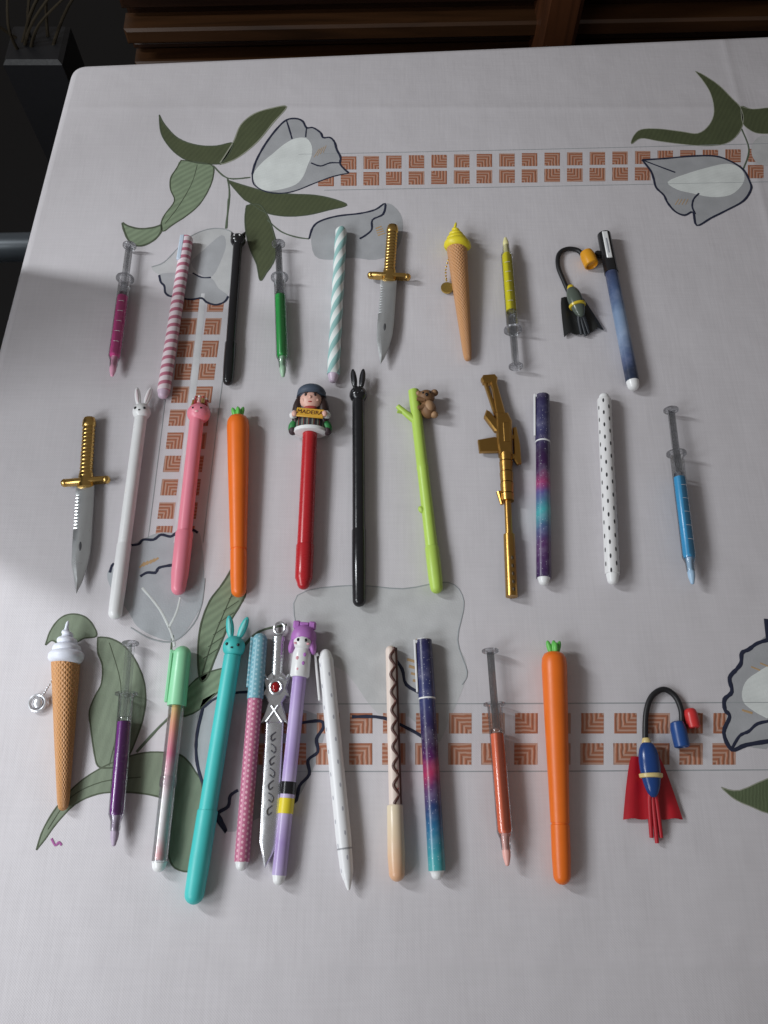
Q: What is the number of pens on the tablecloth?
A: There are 20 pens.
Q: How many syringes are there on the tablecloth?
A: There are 6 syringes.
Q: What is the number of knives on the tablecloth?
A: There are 2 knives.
